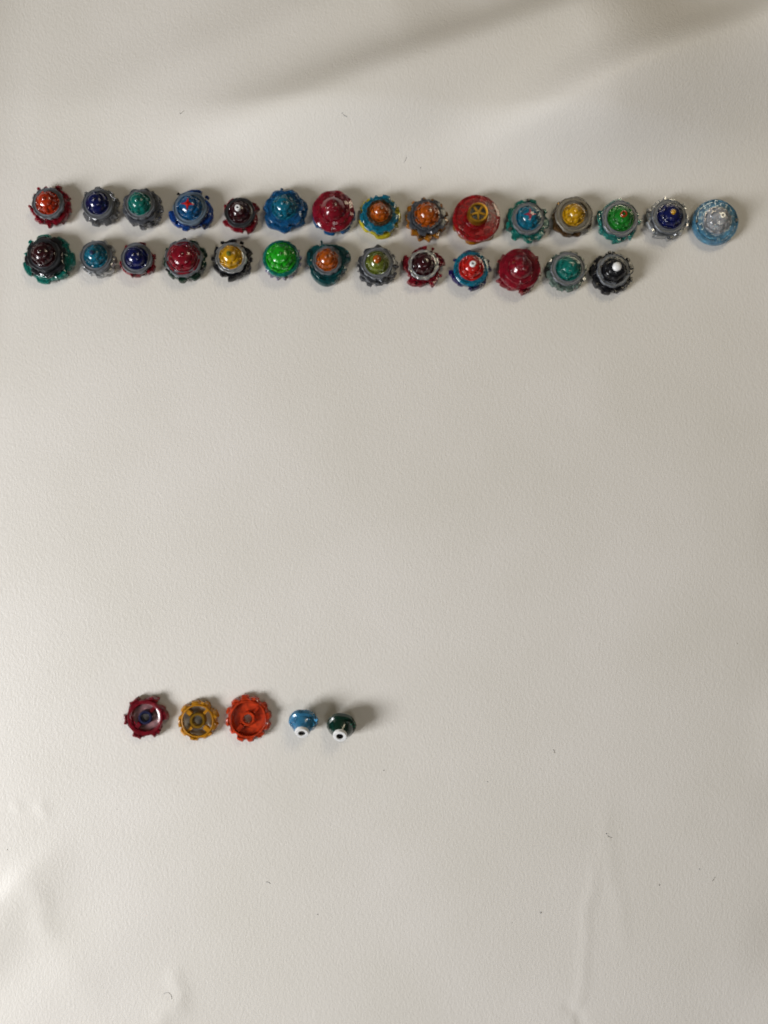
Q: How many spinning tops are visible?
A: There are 28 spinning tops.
